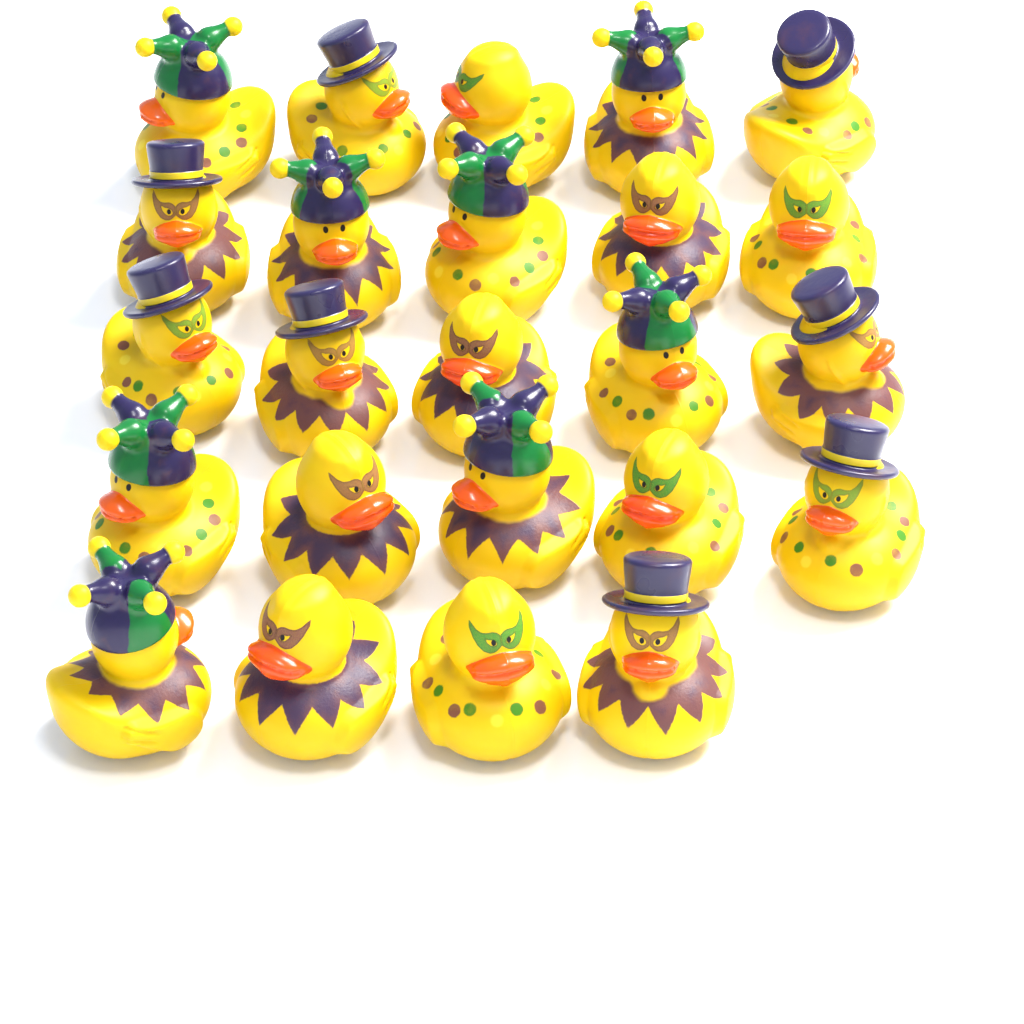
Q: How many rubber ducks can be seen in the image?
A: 24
